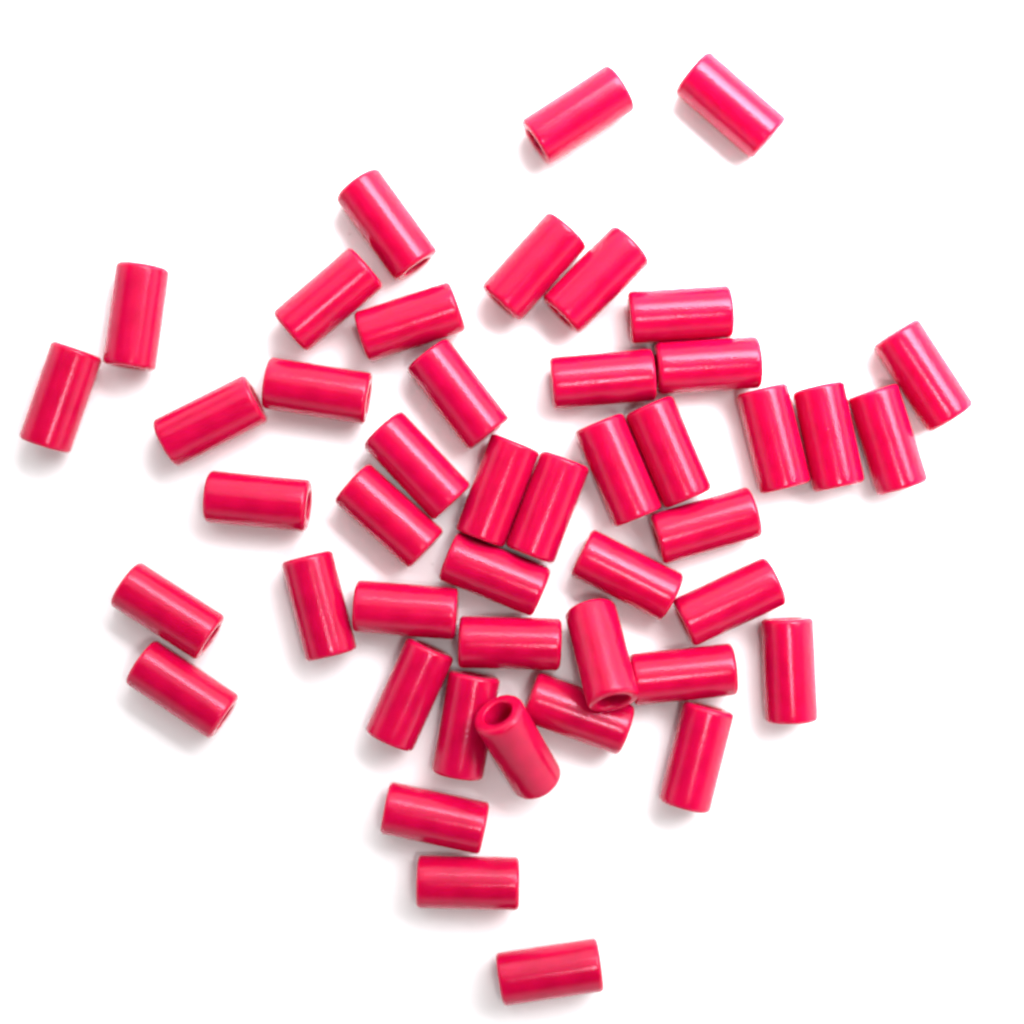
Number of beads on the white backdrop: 46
